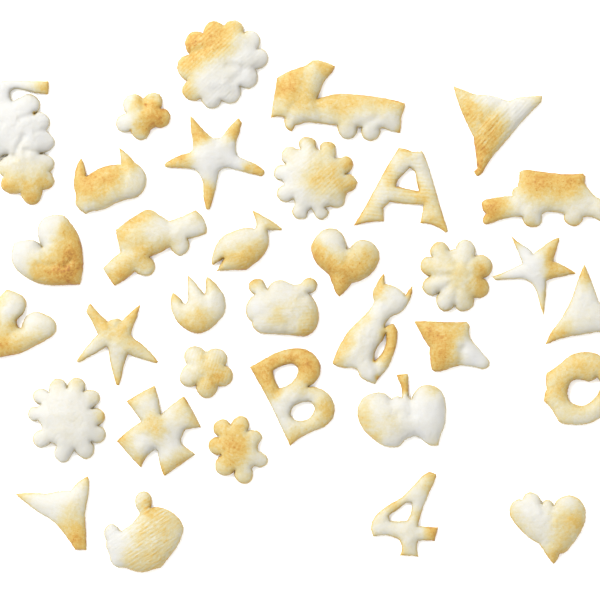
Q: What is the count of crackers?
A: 34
